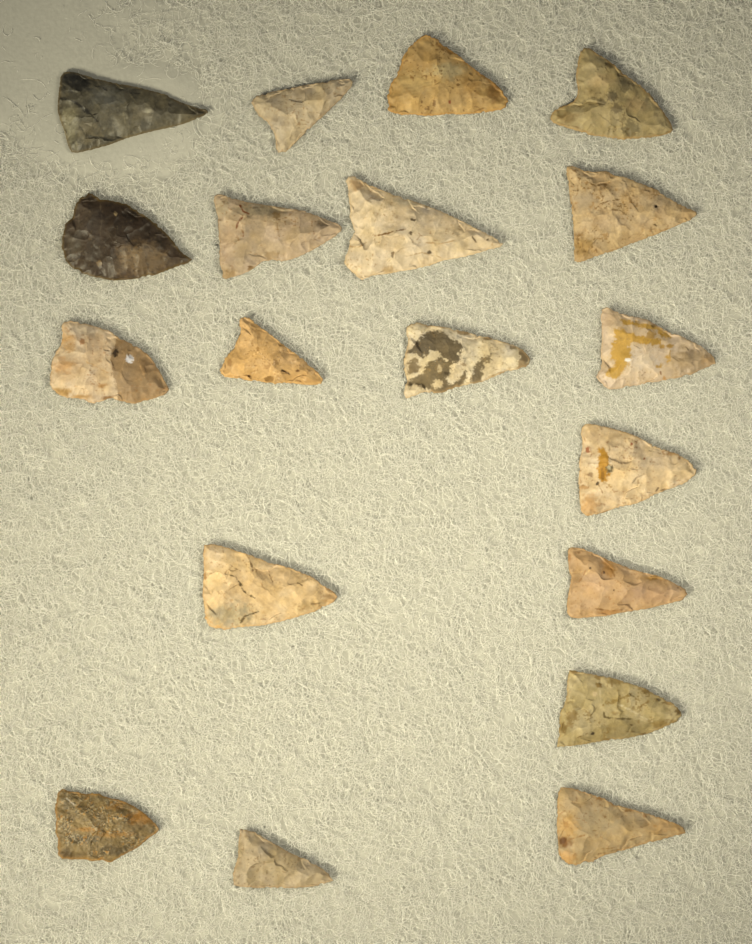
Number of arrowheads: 19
